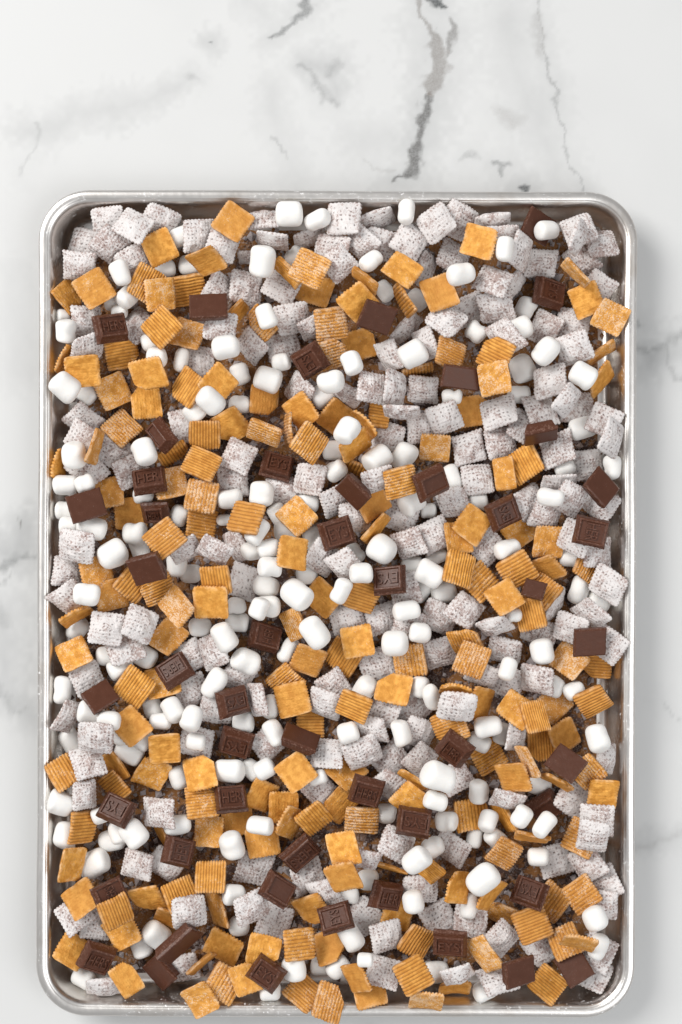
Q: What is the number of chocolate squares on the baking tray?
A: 50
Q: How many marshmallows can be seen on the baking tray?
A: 195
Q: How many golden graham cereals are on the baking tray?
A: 200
